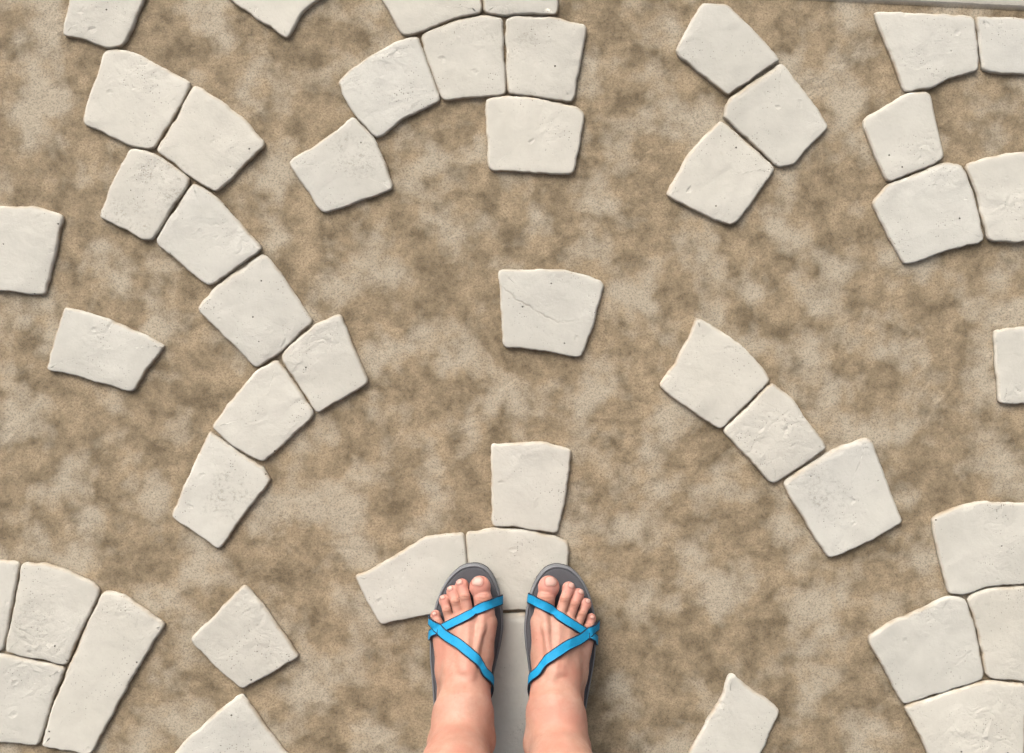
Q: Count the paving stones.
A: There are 47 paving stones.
